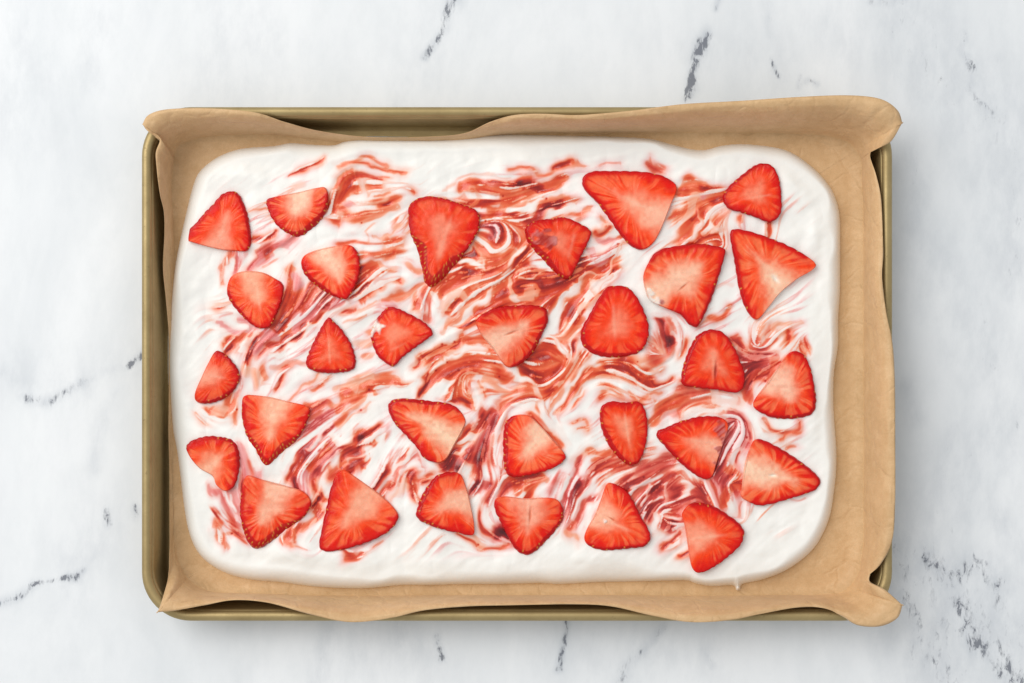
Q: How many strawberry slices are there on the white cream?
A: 30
